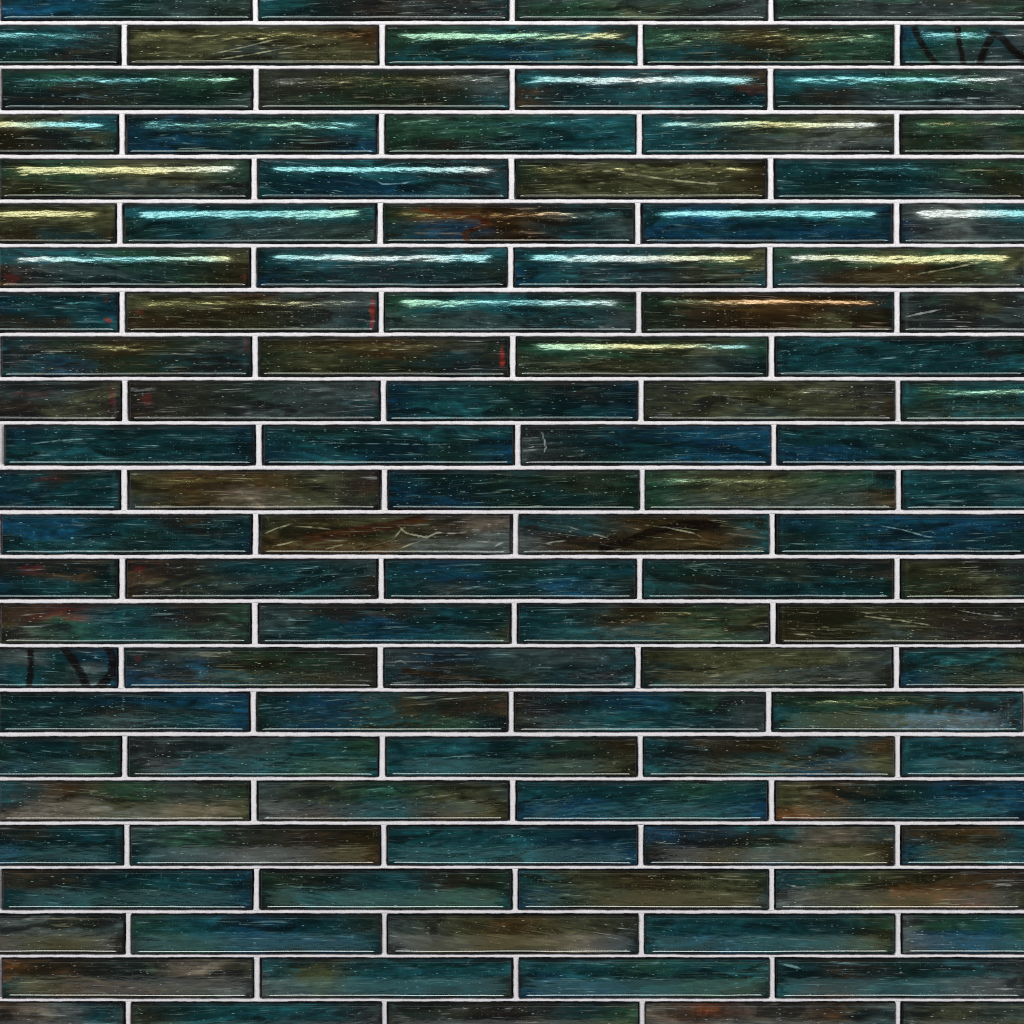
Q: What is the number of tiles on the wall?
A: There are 108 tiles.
